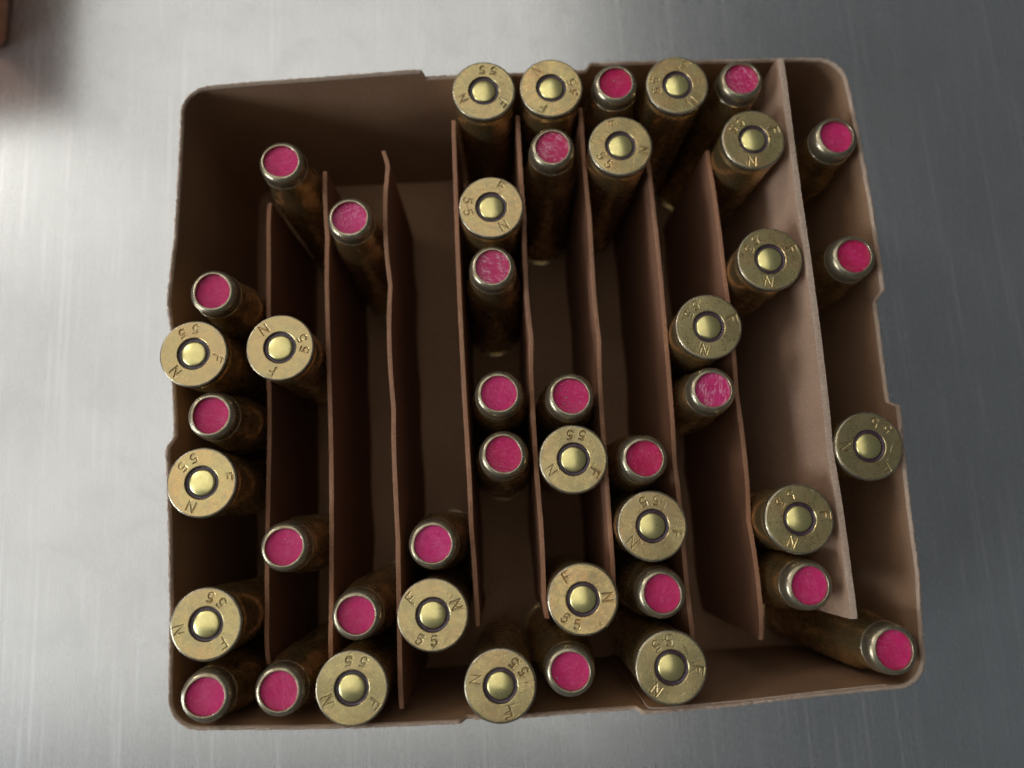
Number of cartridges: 45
